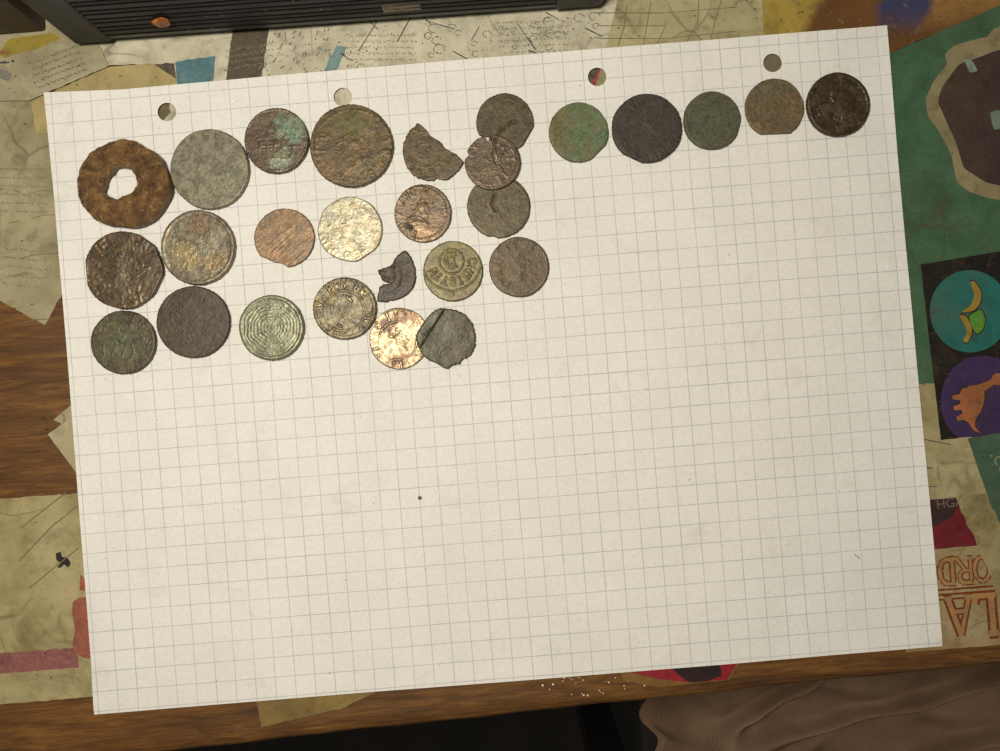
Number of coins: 26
